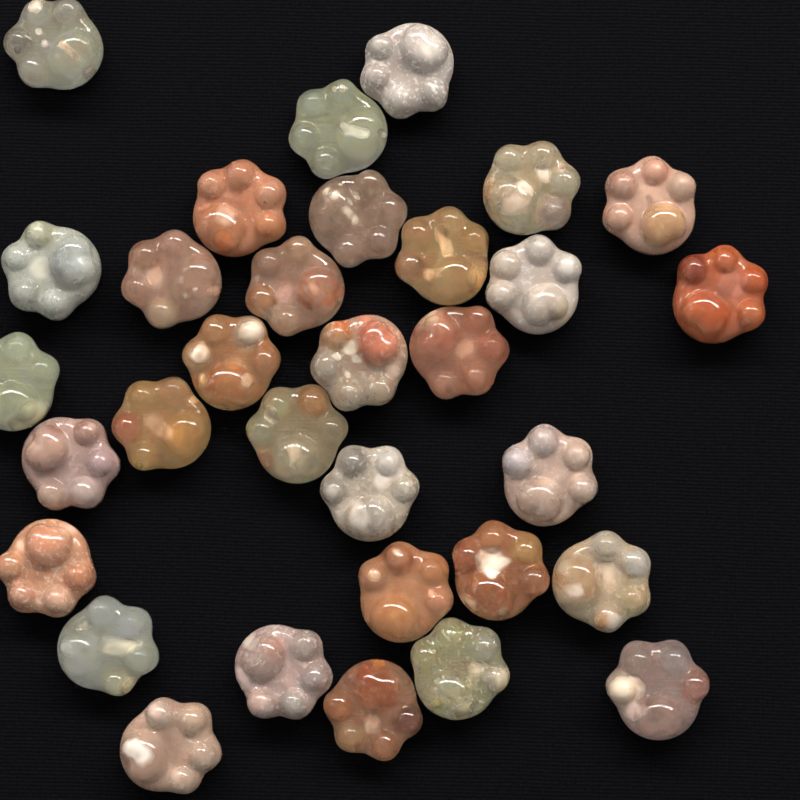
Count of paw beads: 32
